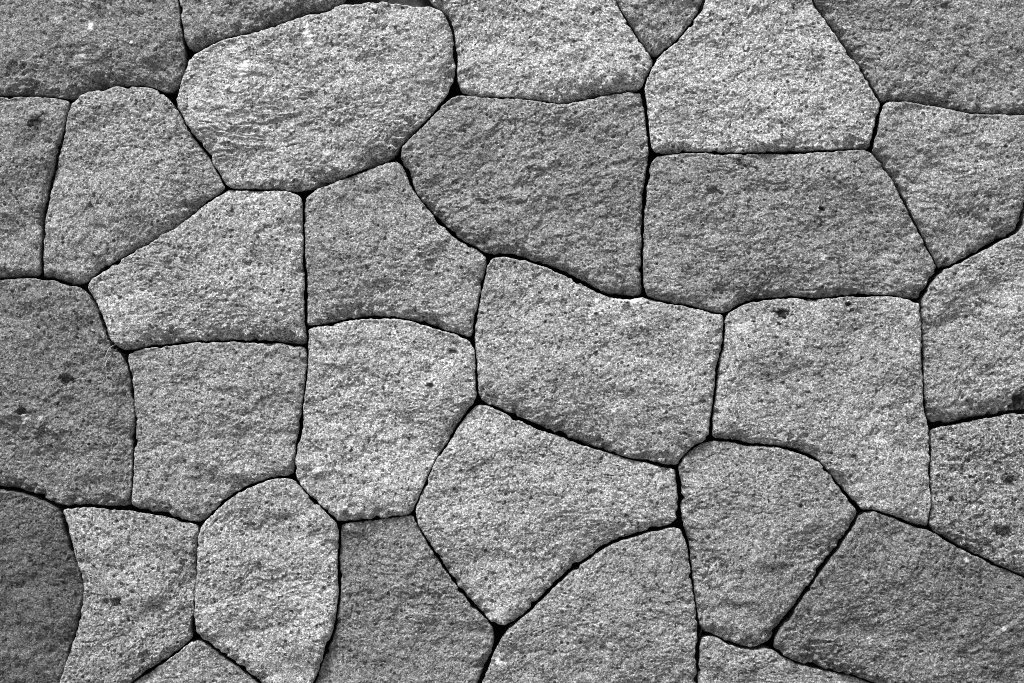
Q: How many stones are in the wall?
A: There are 31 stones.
